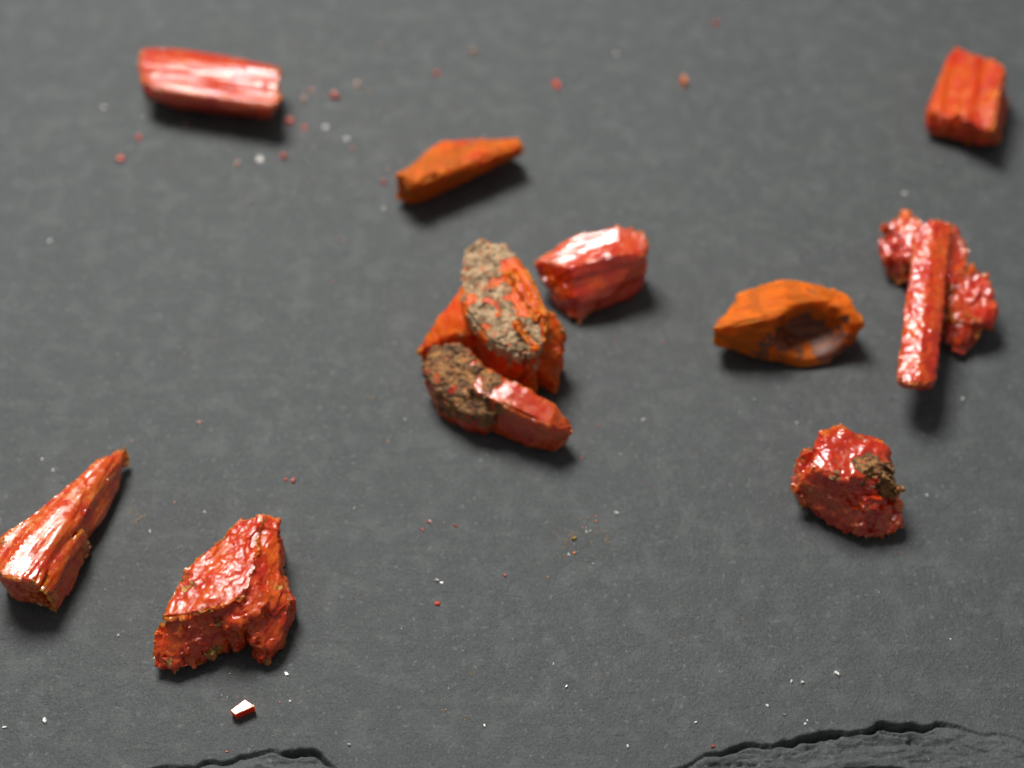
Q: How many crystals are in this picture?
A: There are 12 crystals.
